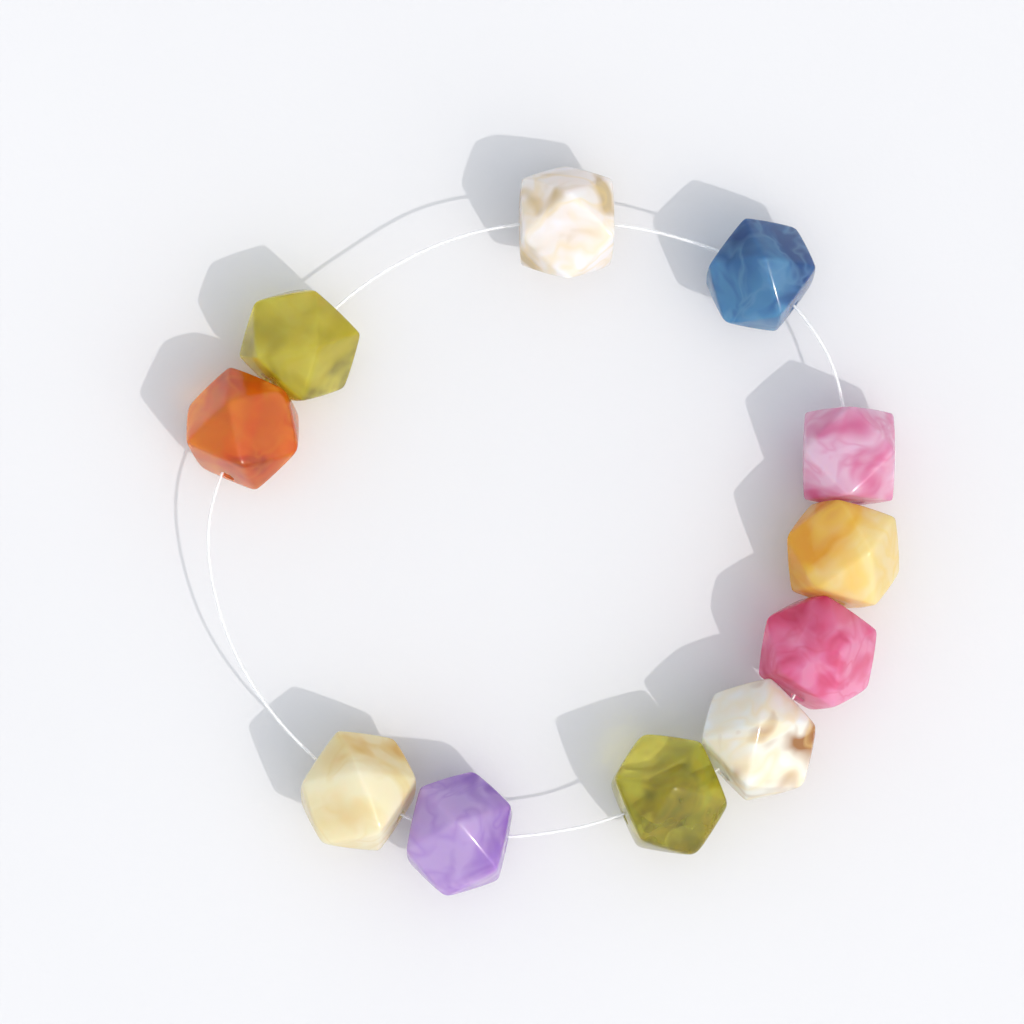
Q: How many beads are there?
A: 11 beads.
